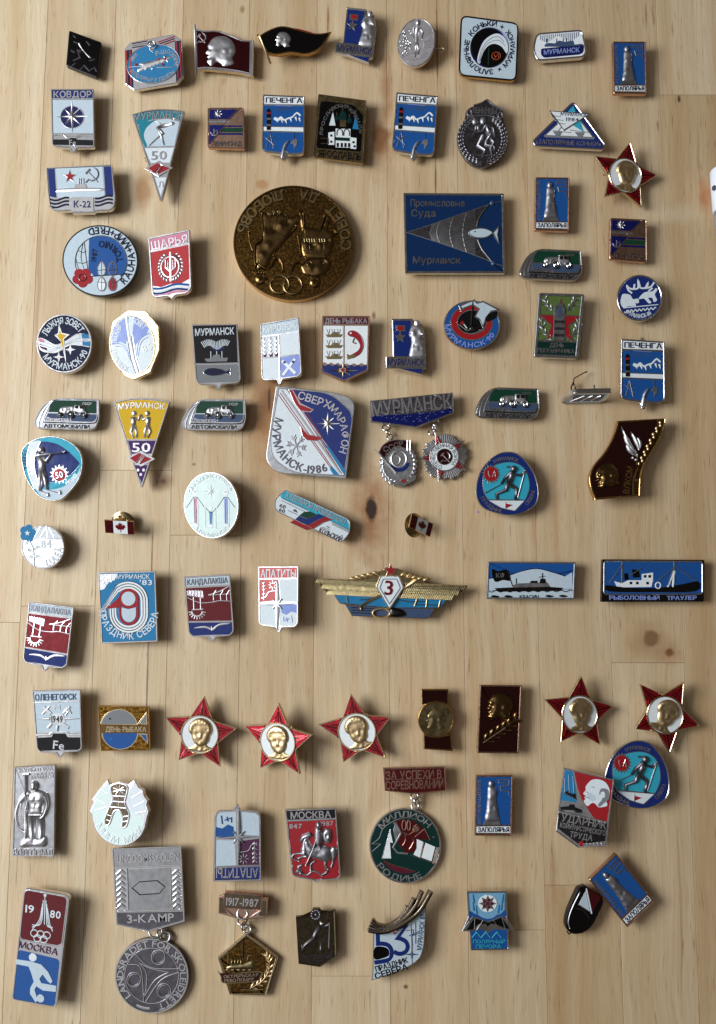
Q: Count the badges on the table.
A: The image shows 83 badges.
